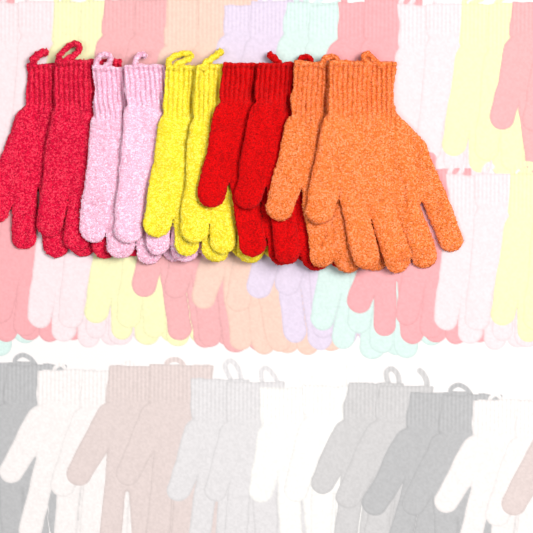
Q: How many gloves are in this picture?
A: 10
